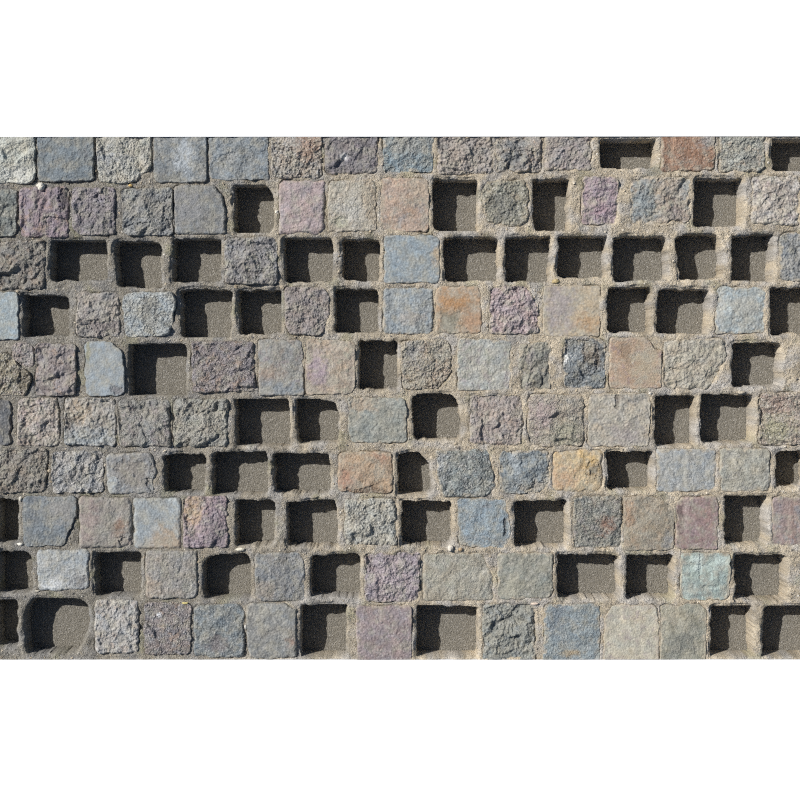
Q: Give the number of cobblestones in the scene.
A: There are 96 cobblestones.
